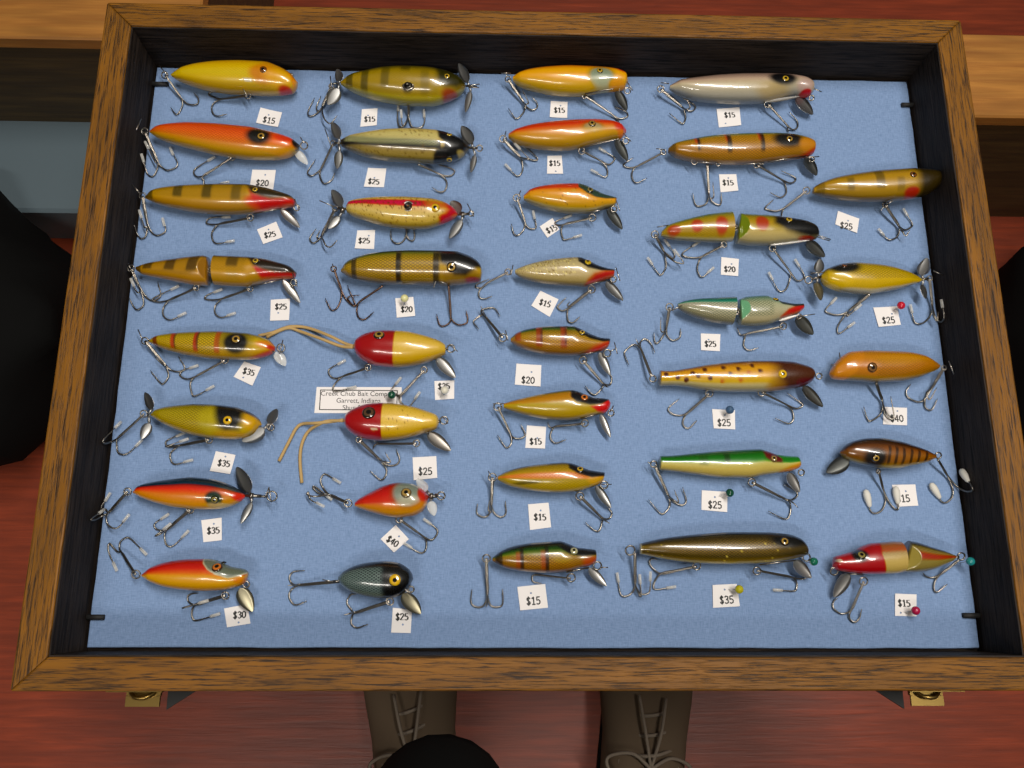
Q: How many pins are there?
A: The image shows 10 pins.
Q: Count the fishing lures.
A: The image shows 36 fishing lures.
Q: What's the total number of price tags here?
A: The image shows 36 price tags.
